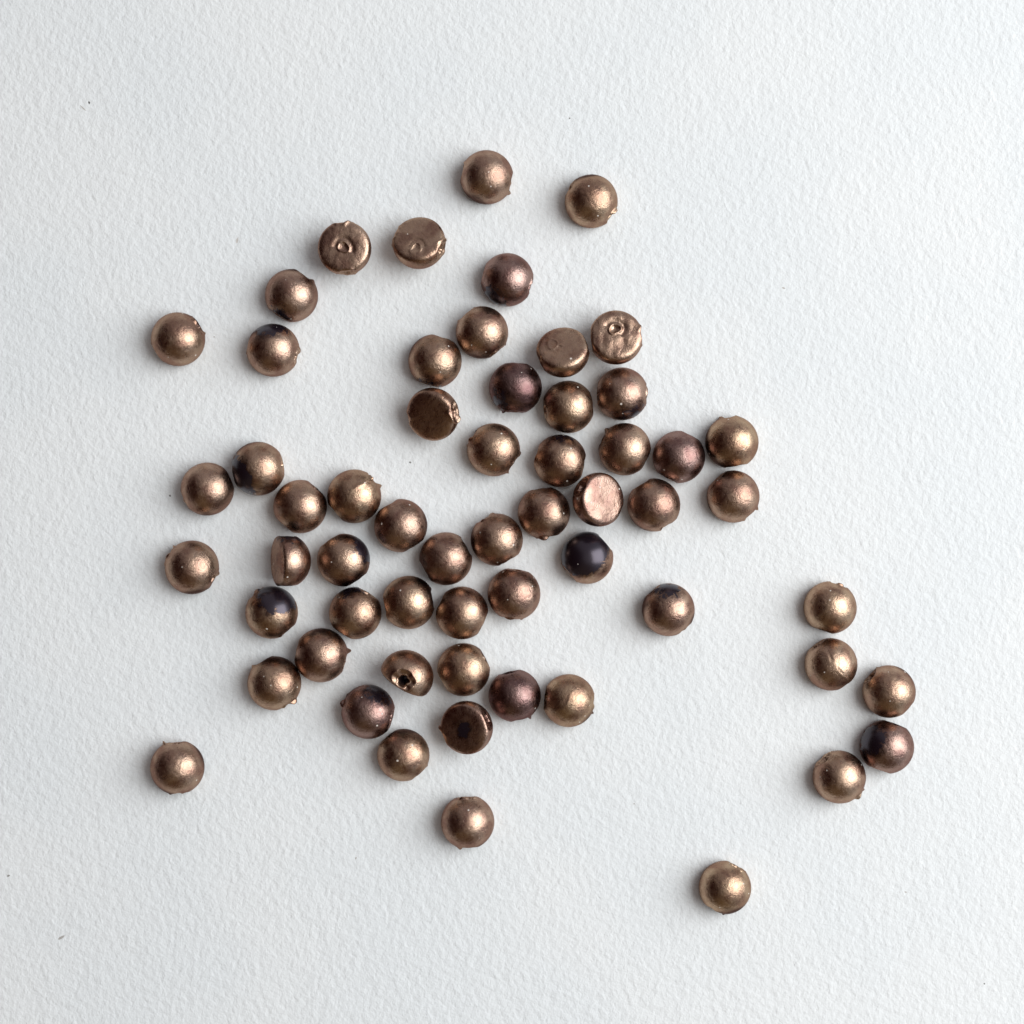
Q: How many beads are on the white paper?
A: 59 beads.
